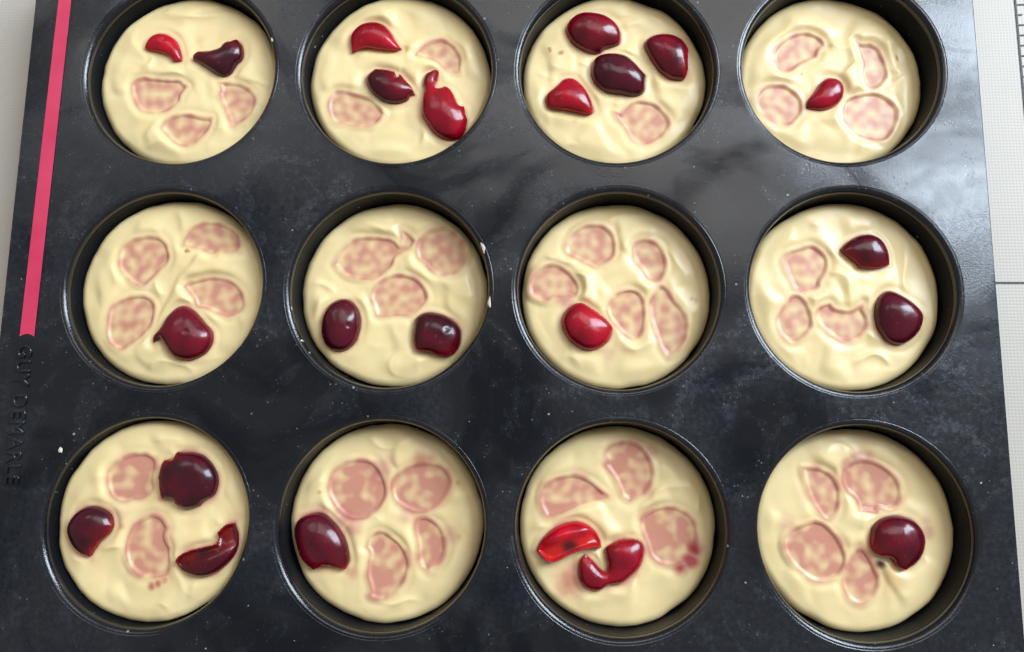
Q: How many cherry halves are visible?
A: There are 23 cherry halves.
